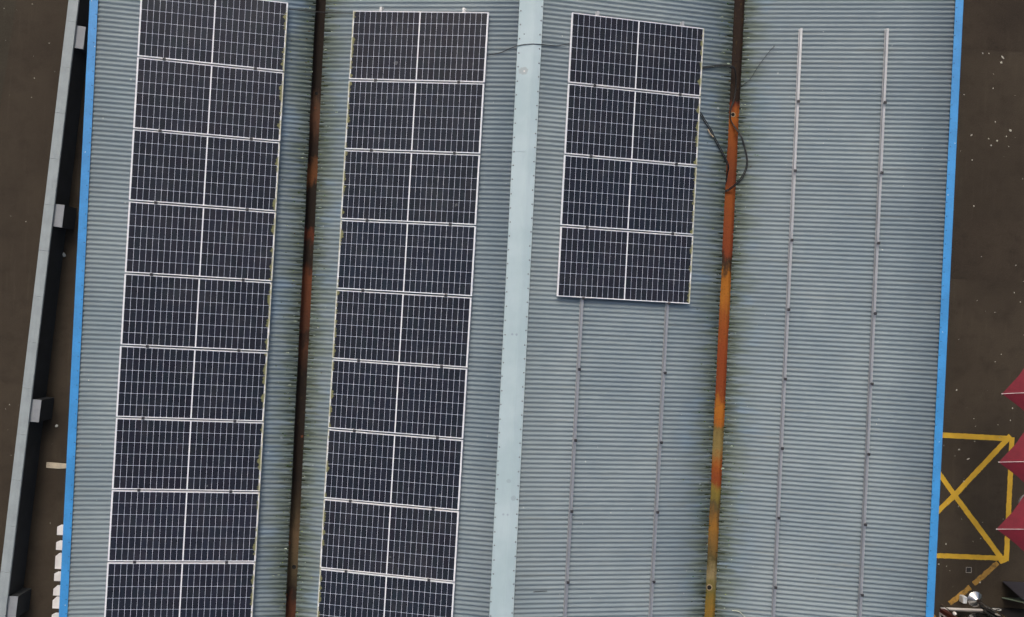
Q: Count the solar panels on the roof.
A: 22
